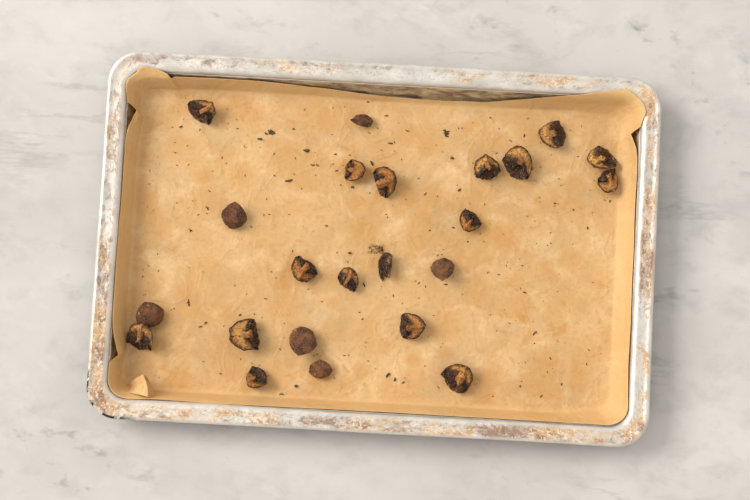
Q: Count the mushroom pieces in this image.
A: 23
